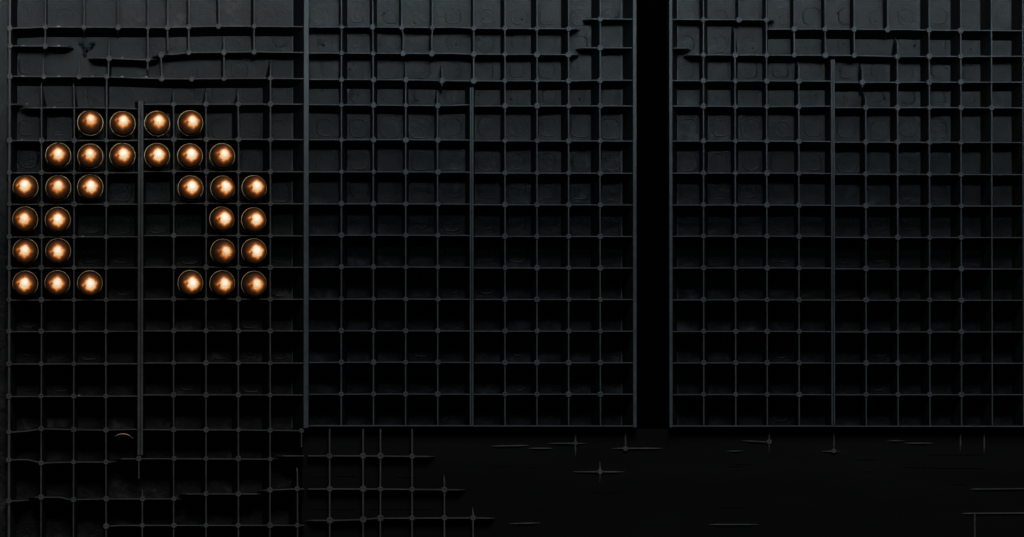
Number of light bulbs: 30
